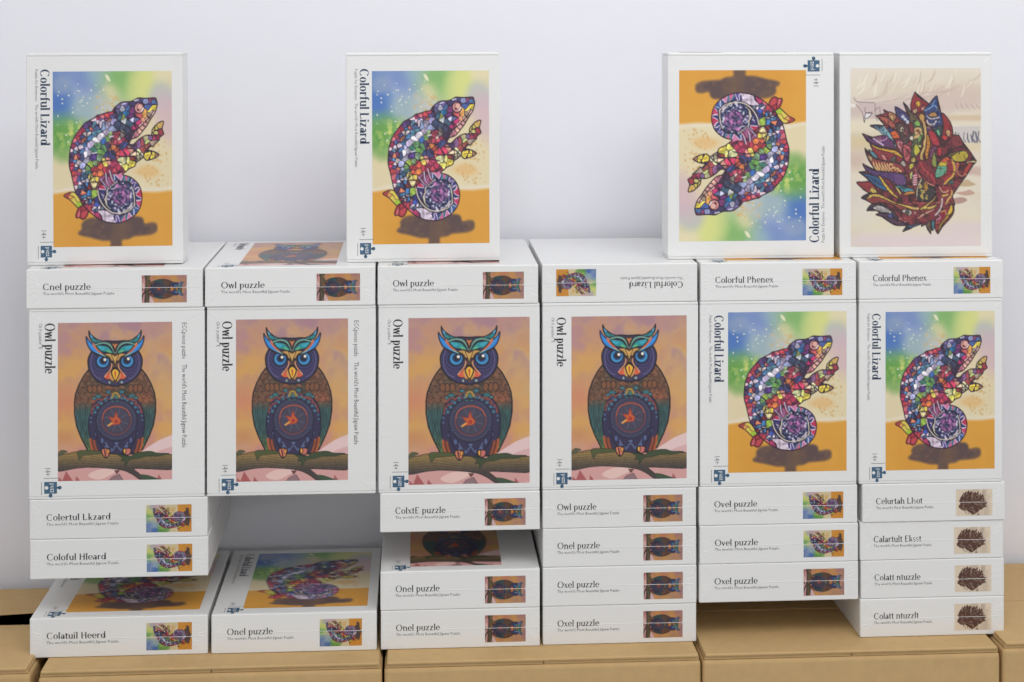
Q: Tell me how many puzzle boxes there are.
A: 34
